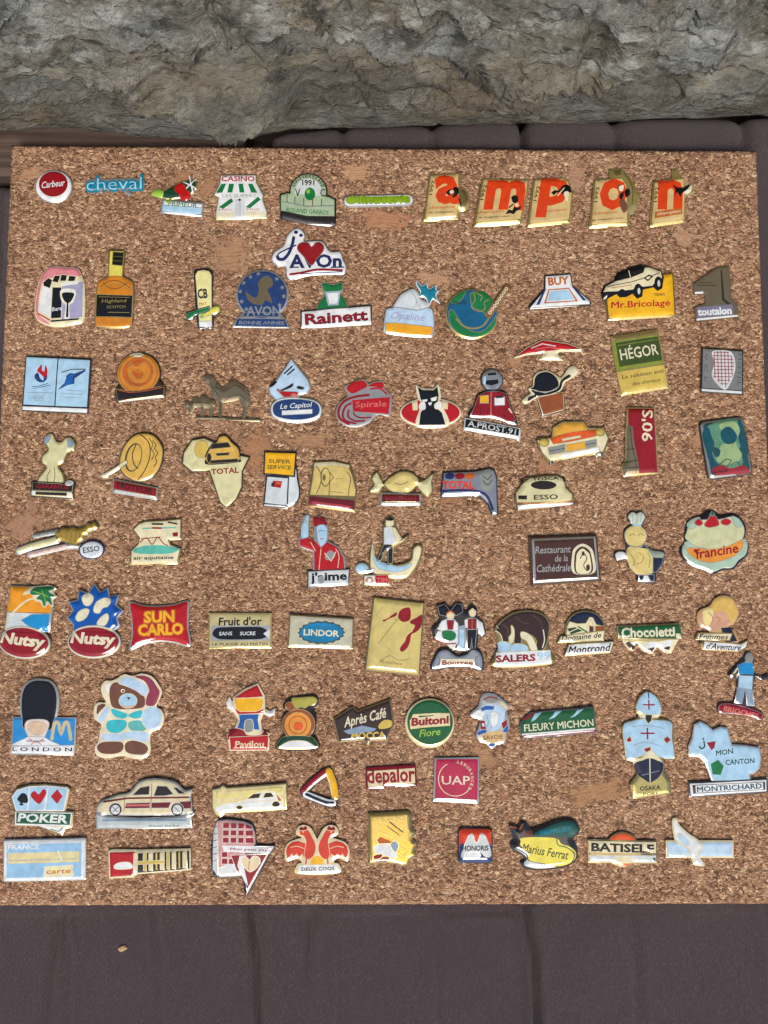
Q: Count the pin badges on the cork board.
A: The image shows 88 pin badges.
